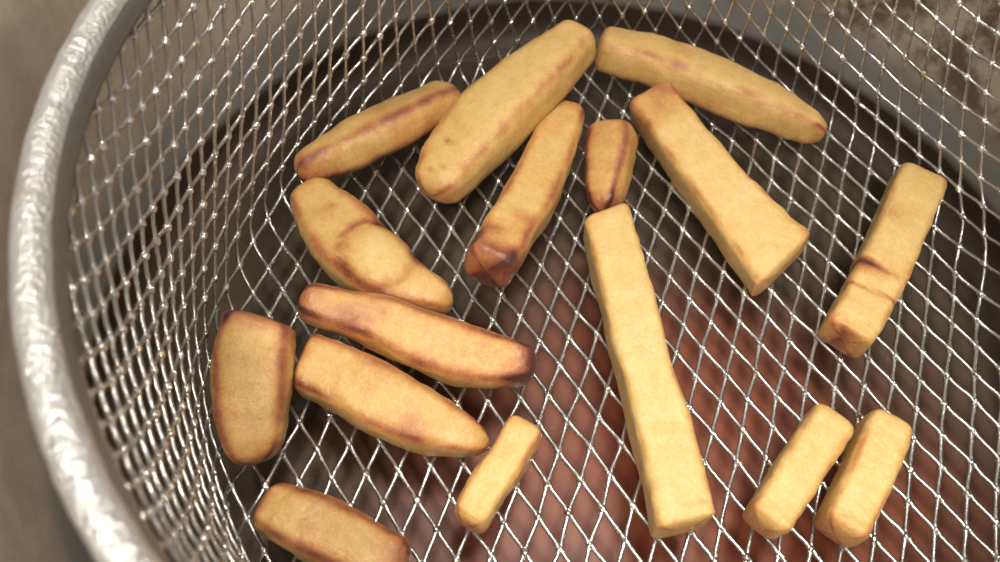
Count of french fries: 16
